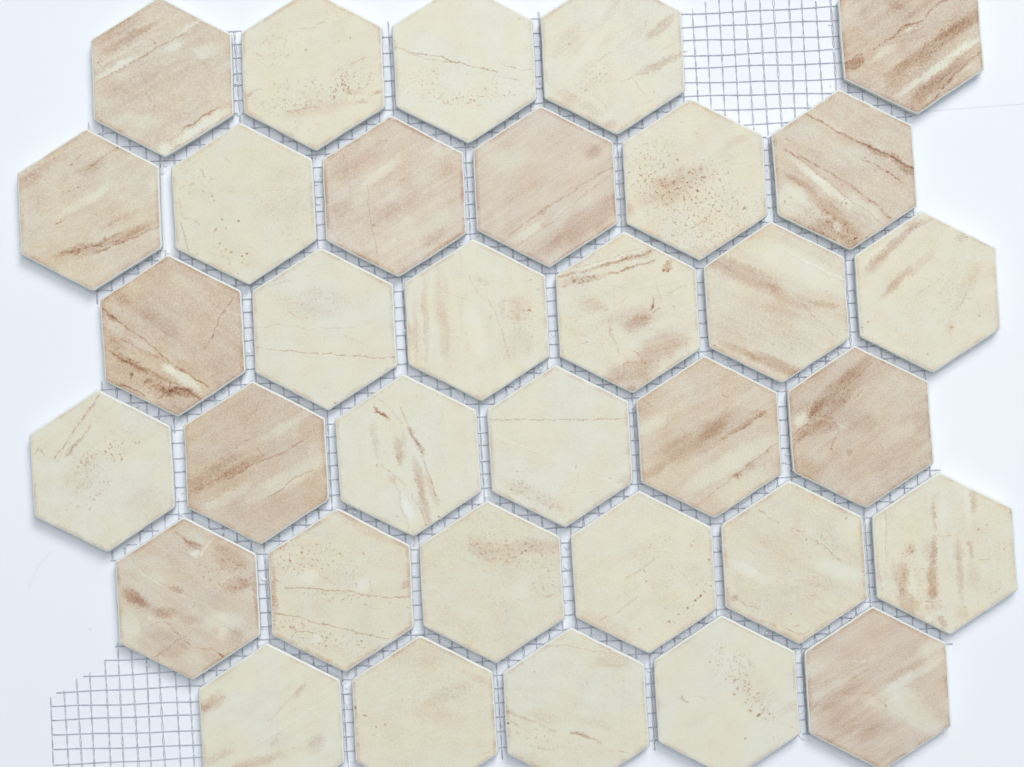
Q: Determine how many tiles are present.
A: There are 34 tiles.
